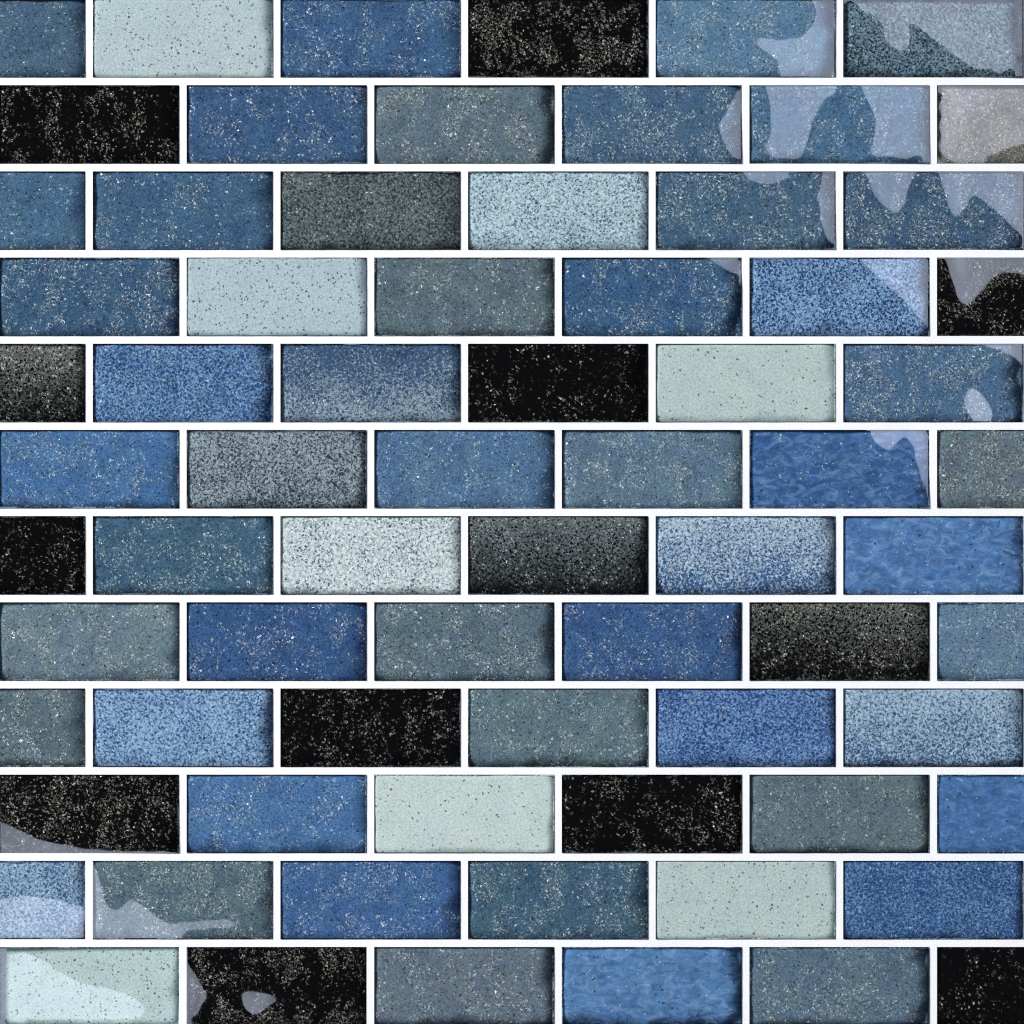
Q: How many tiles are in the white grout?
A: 72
